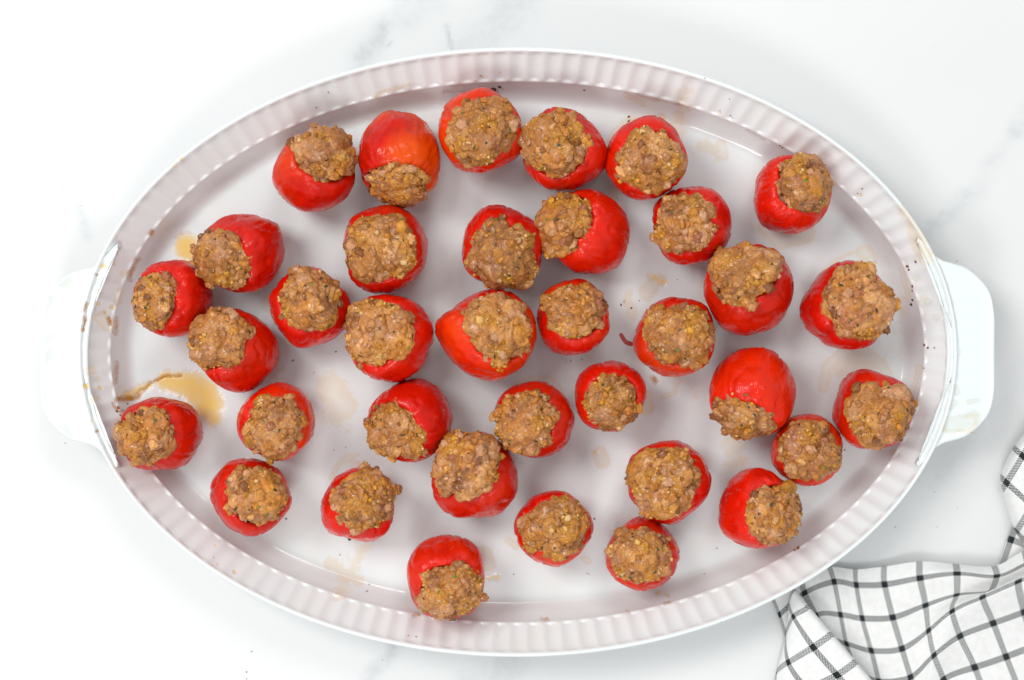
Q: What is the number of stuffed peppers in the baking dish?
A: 36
